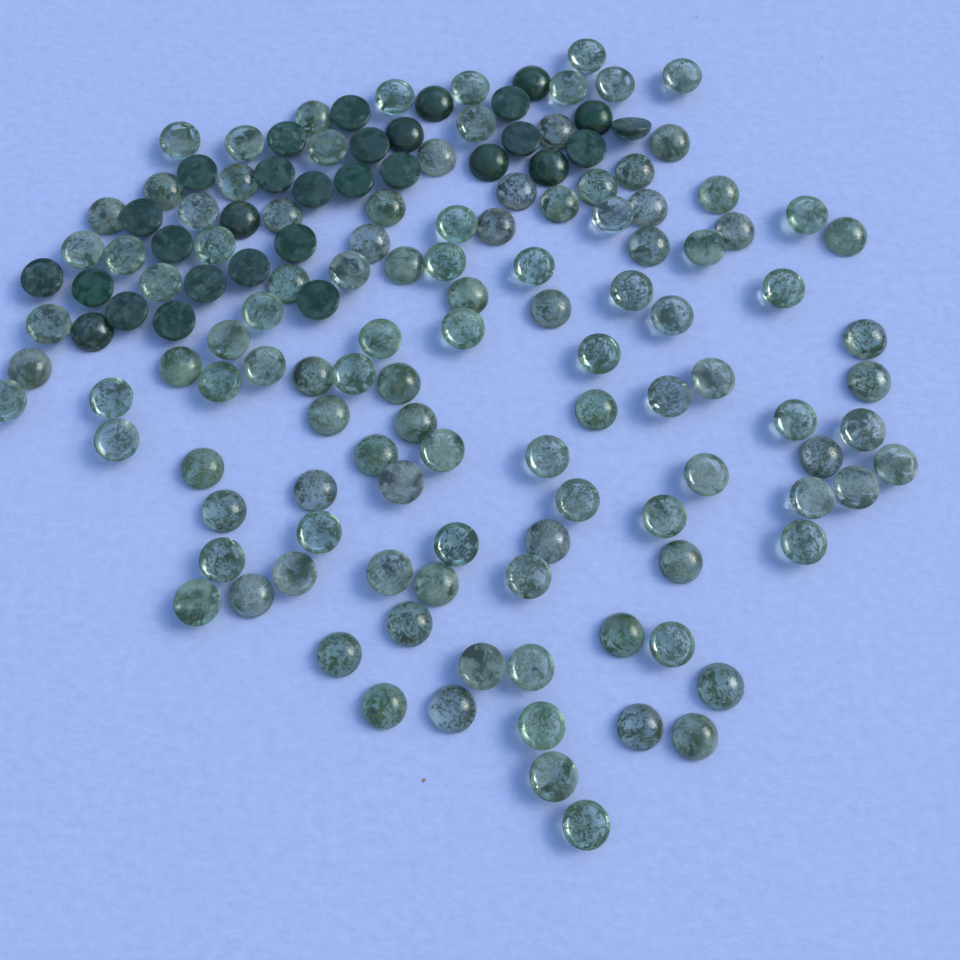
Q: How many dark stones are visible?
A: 30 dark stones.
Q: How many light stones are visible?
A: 114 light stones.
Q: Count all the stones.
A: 144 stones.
